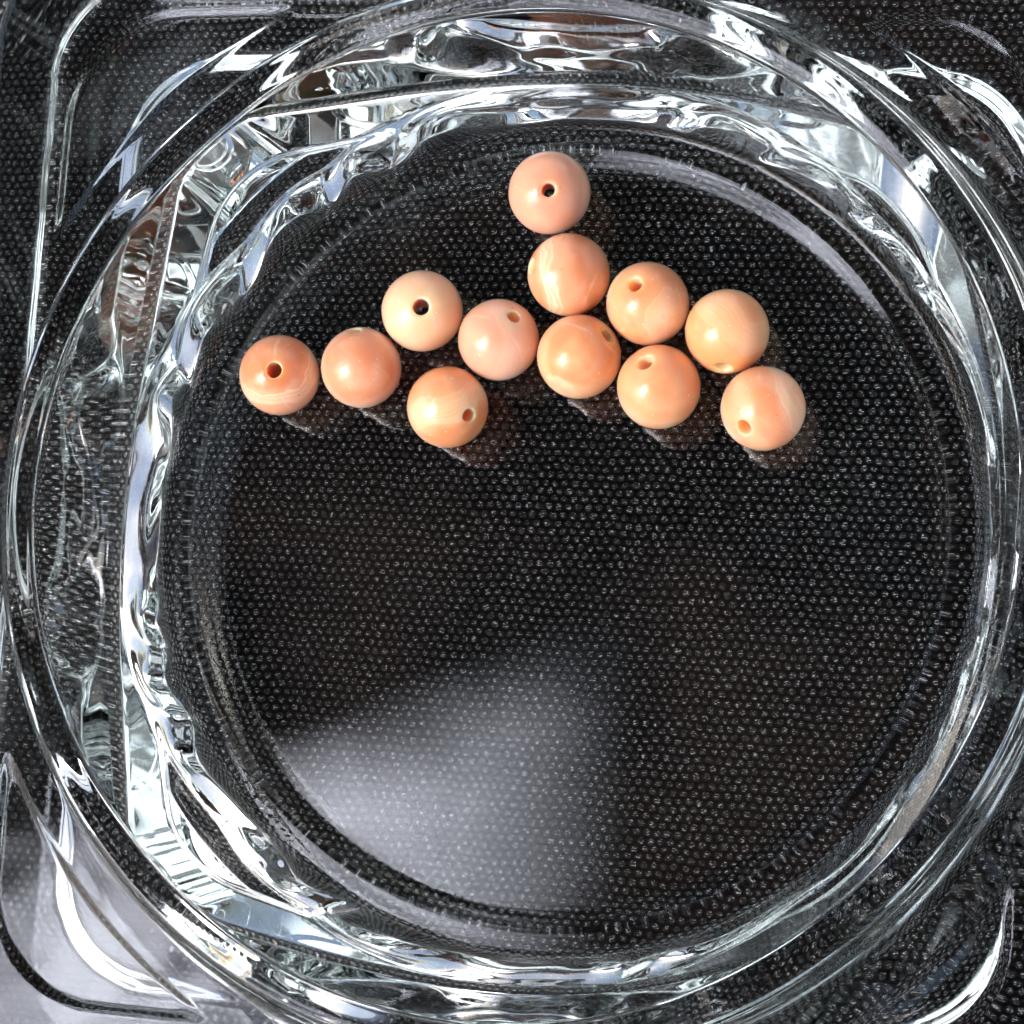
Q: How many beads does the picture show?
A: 12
